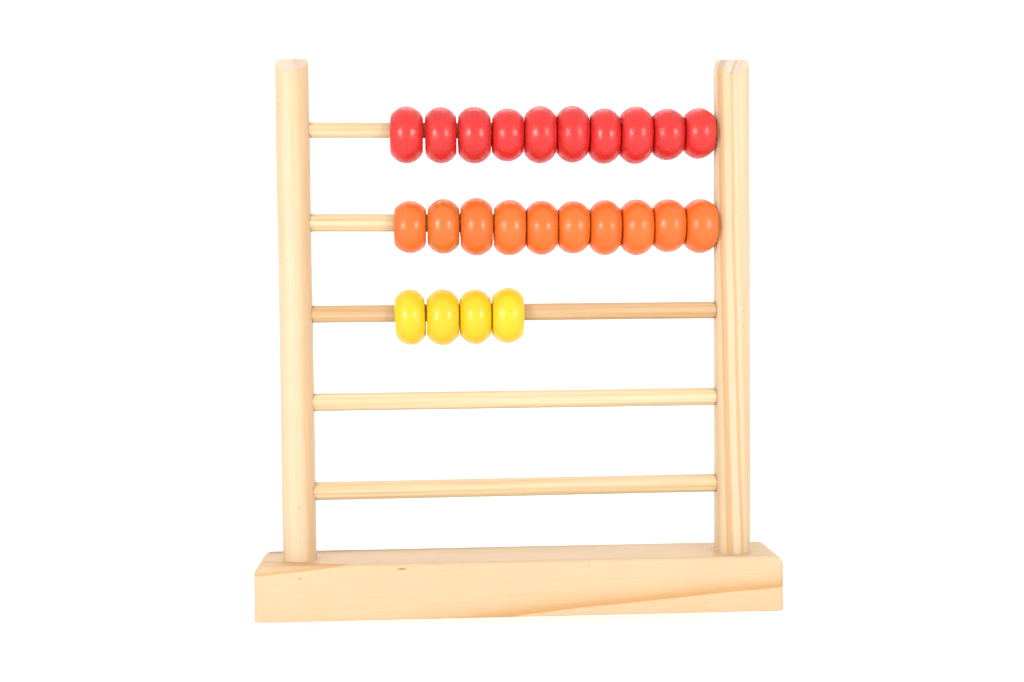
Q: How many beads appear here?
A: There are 24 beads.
